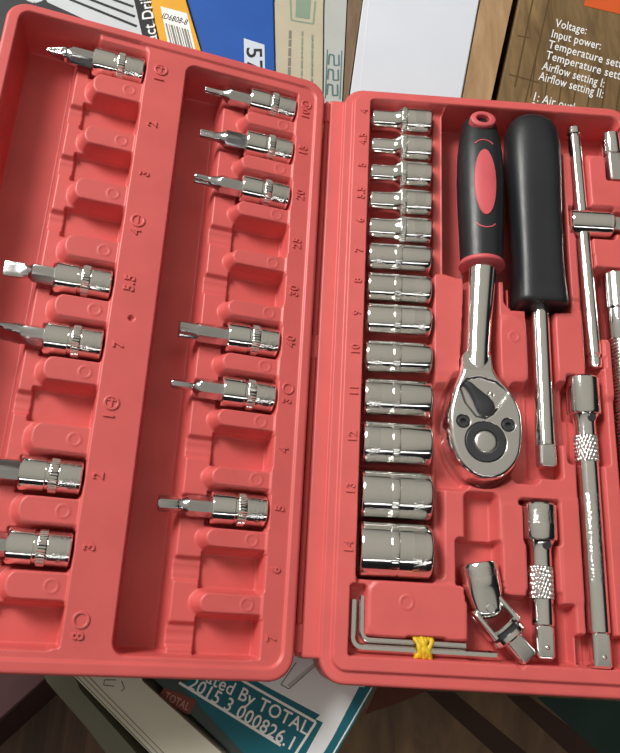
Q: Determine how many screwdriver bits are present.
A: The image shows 11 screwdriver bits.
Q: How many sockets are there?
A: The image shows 13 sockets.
